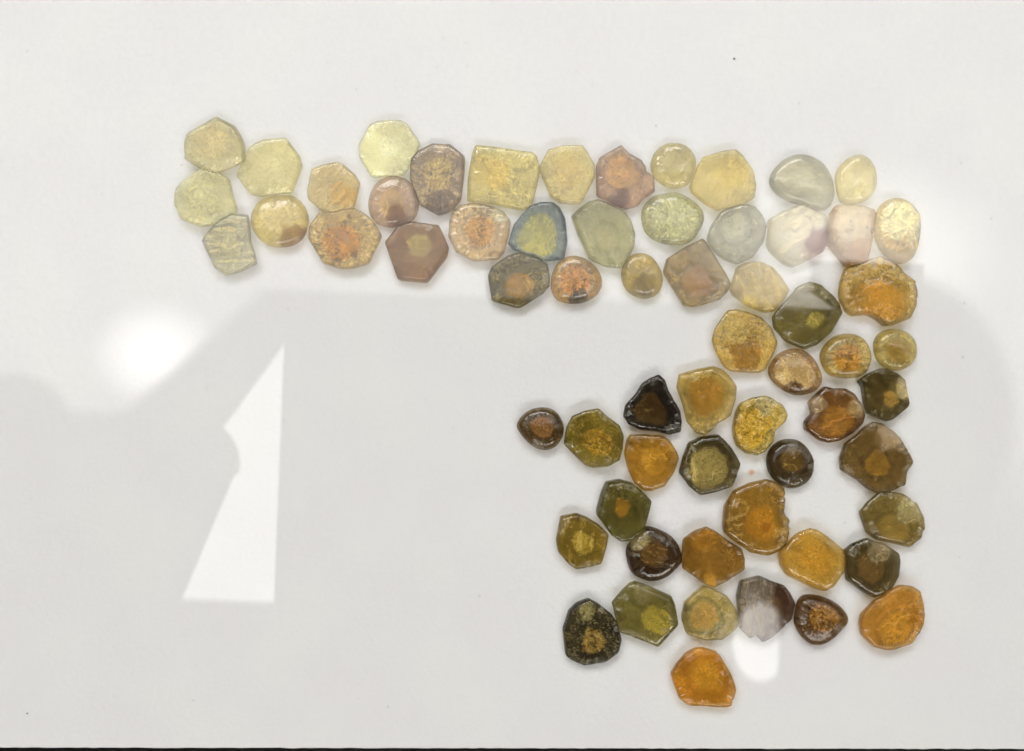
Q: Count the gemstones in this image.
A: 63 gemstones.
